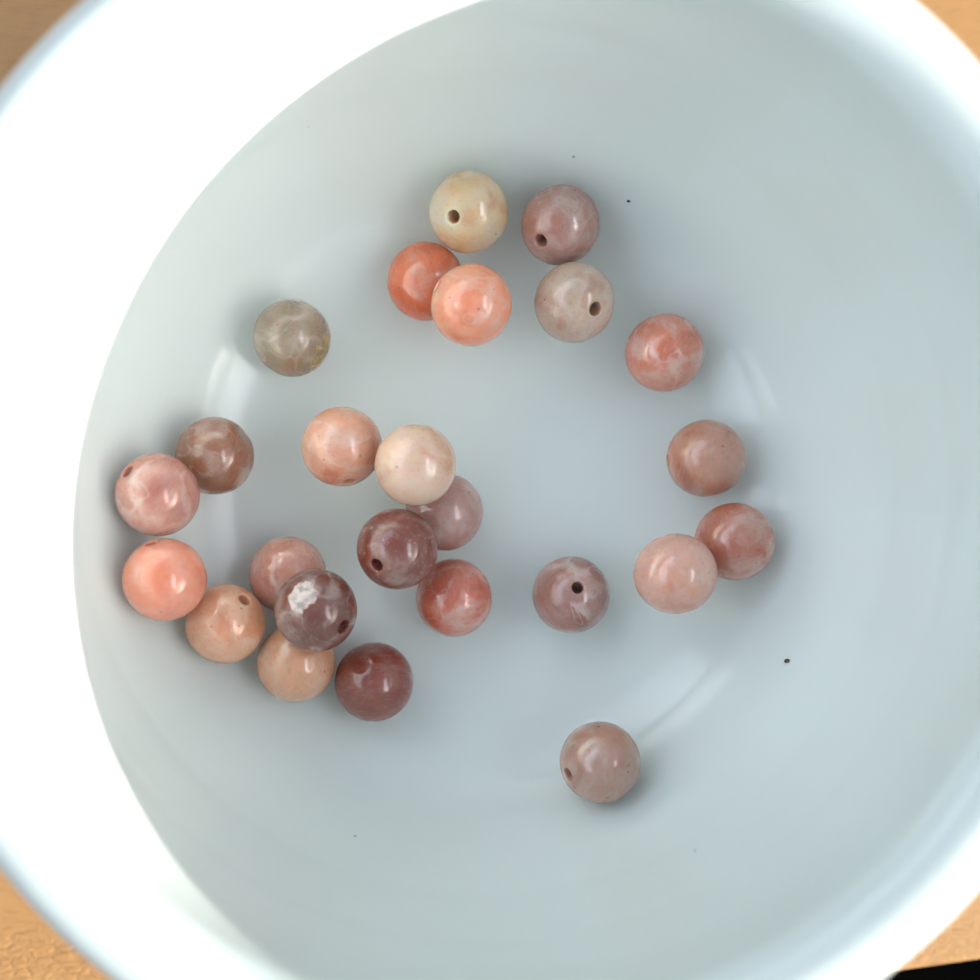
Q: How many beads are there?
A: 25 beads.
